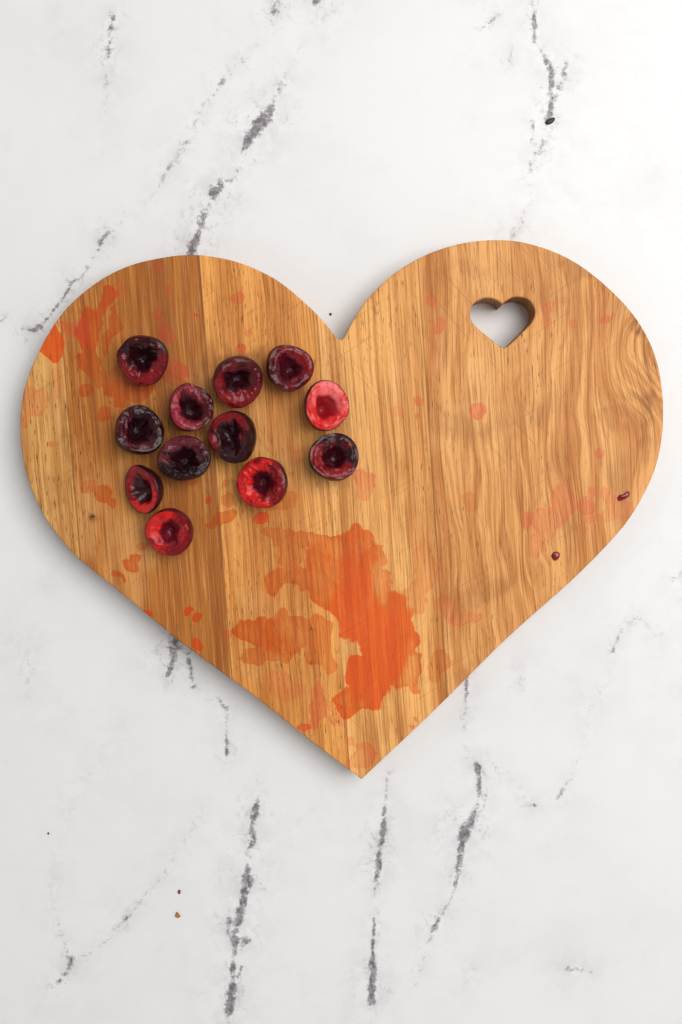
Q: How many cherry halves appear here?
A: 12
